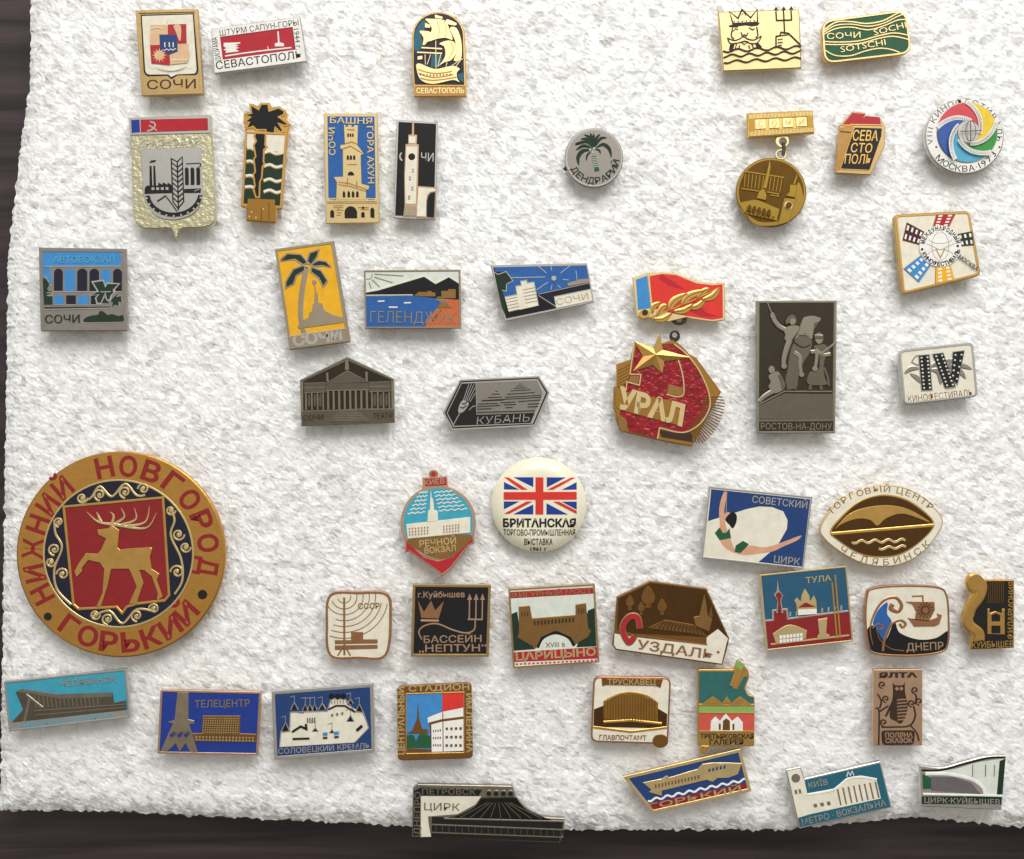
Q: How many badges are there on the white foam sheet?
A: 46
